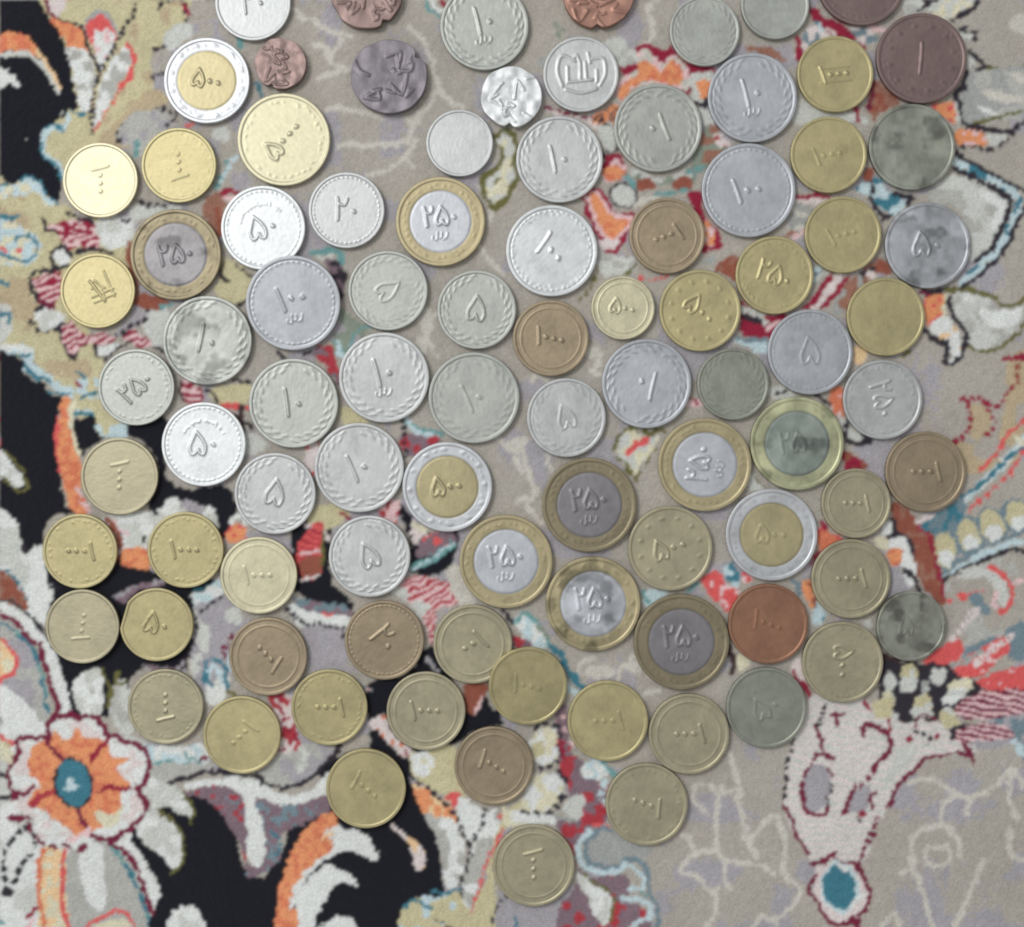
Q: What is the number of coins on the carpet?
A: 91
